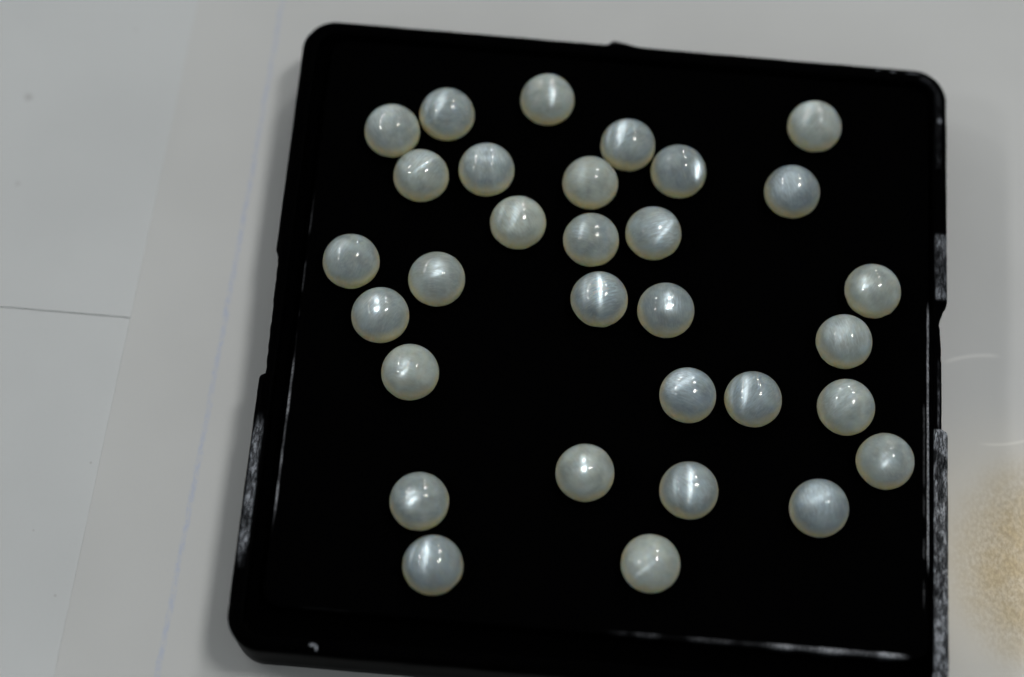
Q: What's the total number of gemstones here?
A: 31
